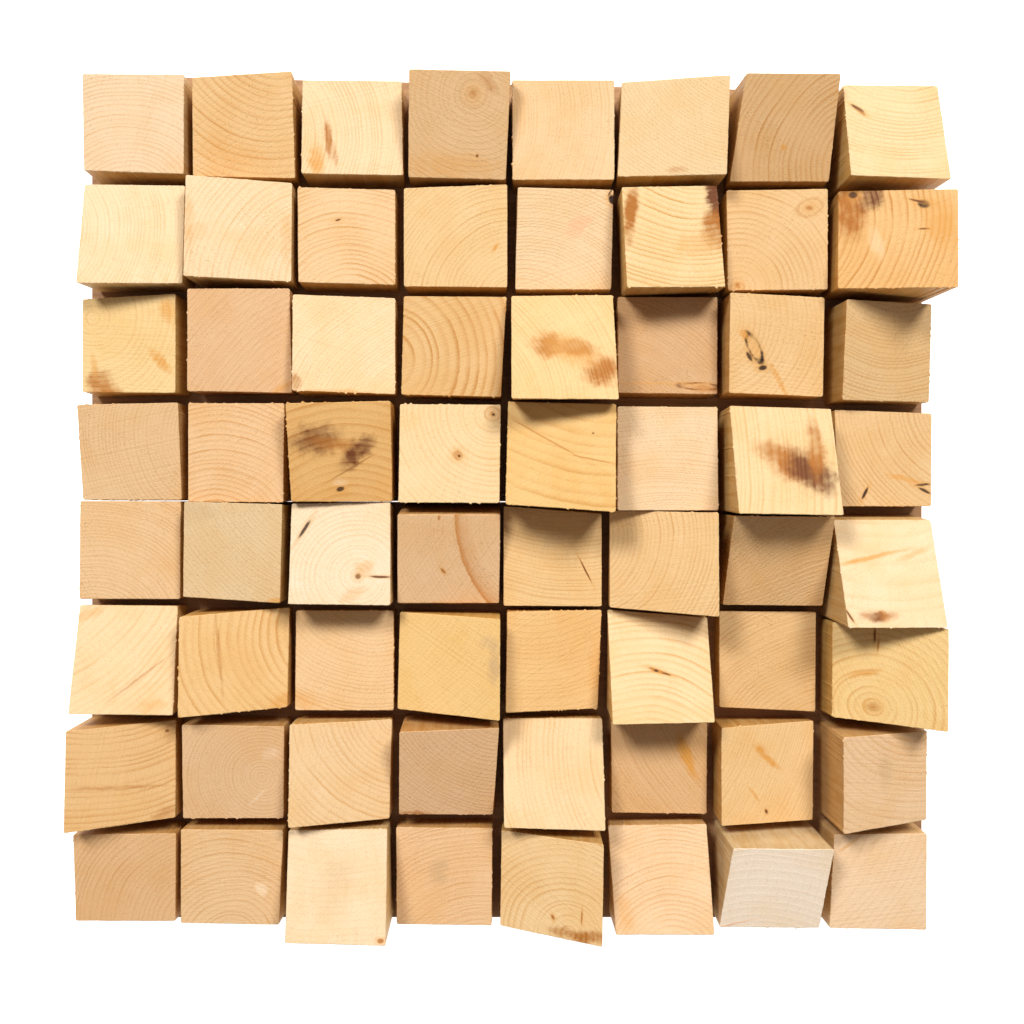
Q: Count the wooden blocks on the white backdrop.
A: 64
